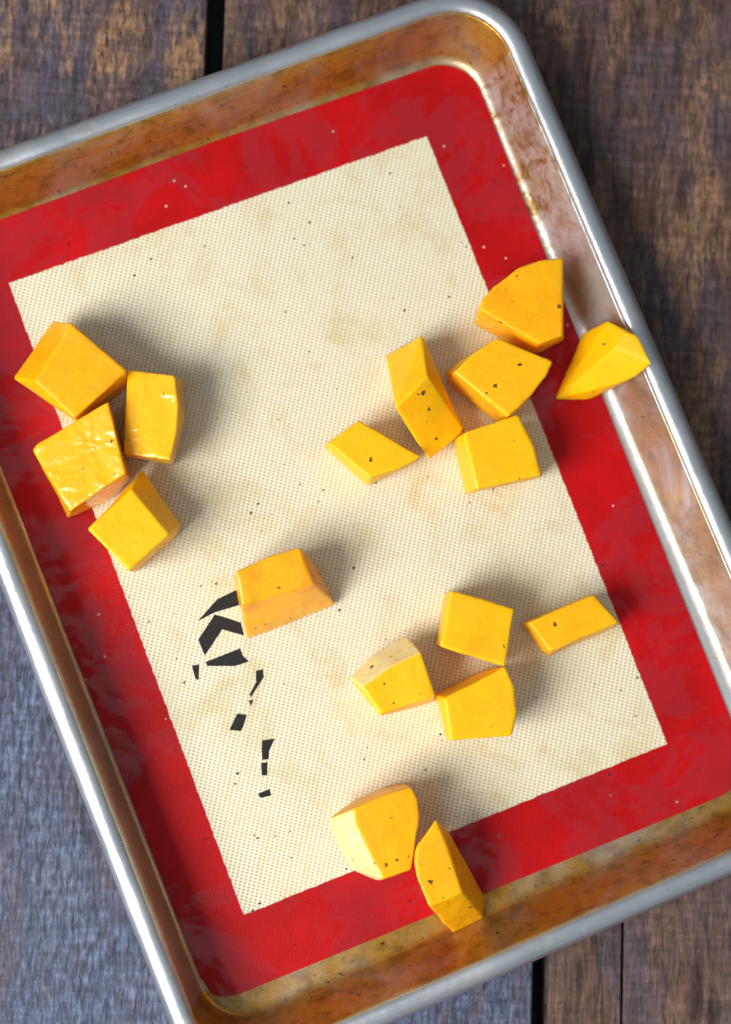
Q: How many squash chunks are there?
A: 17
